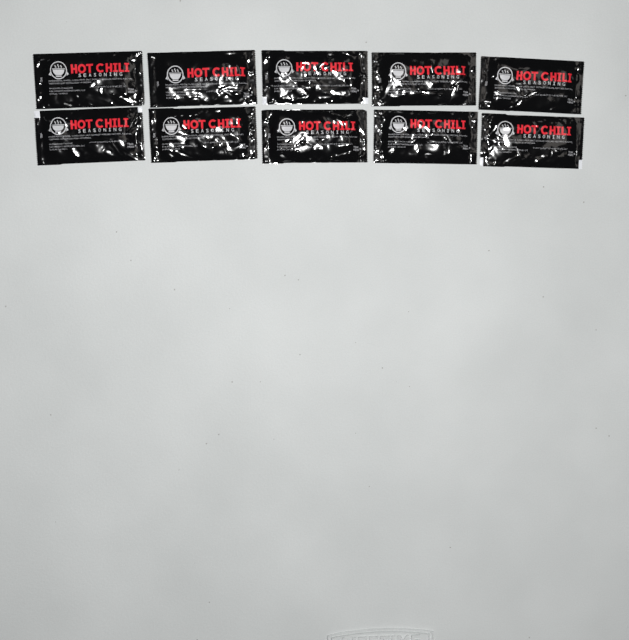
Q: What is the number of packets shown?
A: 10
